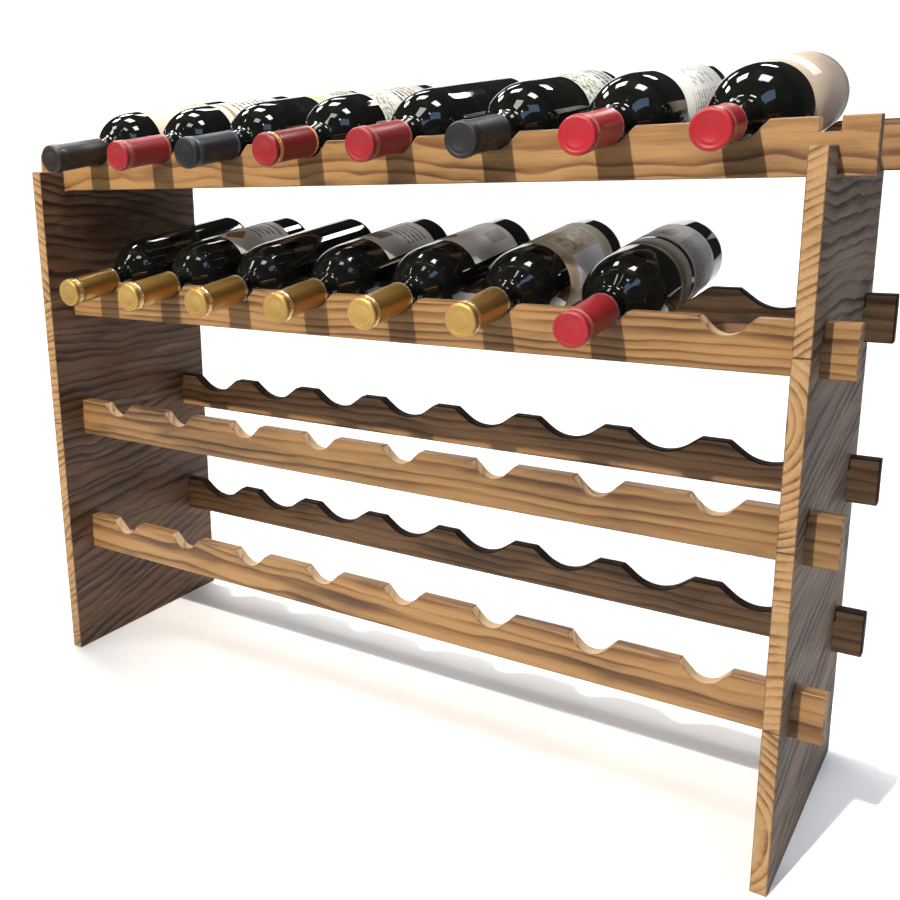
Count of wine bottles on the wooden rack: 15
